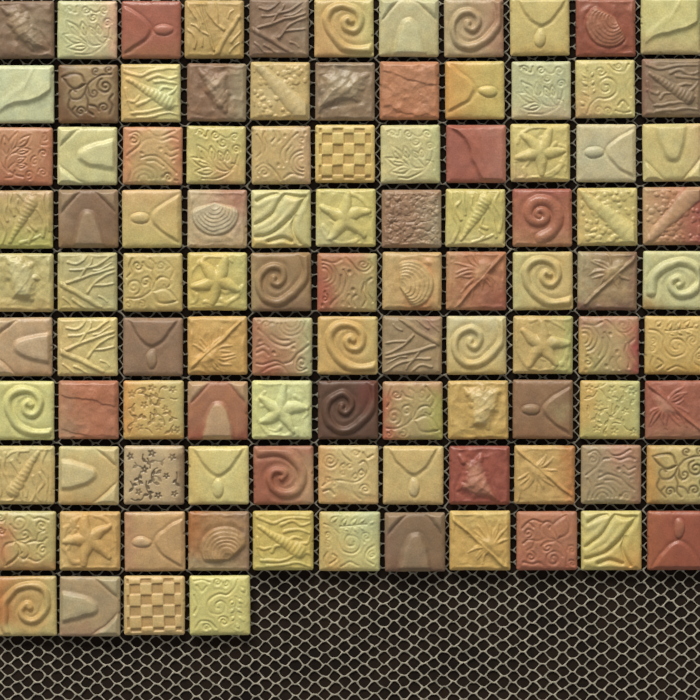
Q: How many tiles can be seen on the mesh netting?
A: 103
